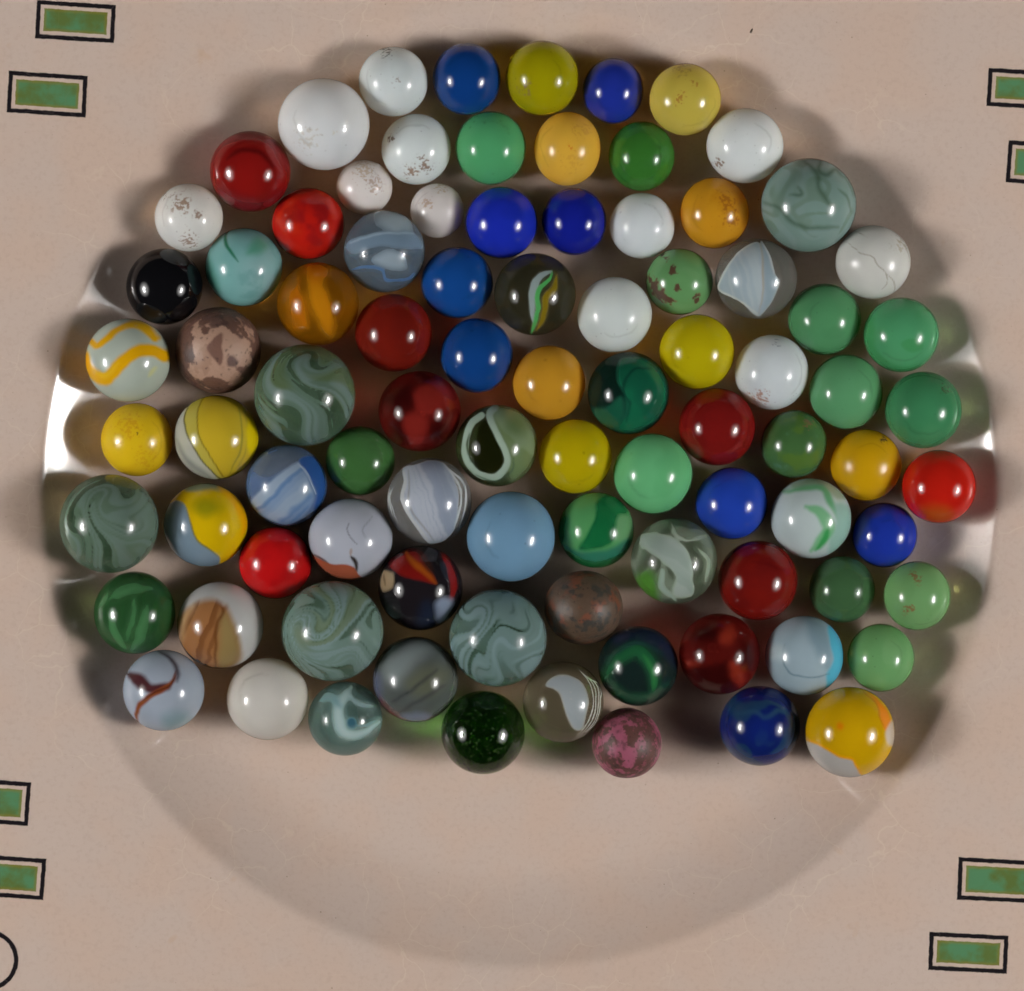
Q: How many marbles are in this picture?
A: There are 89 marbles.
